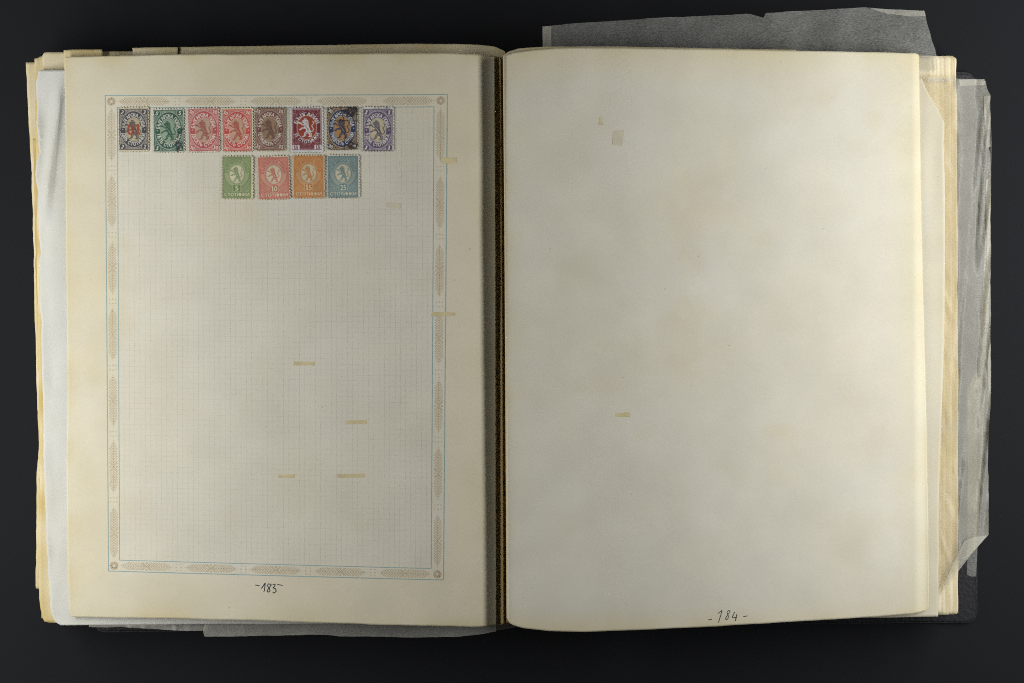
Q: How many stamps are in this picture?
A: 12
